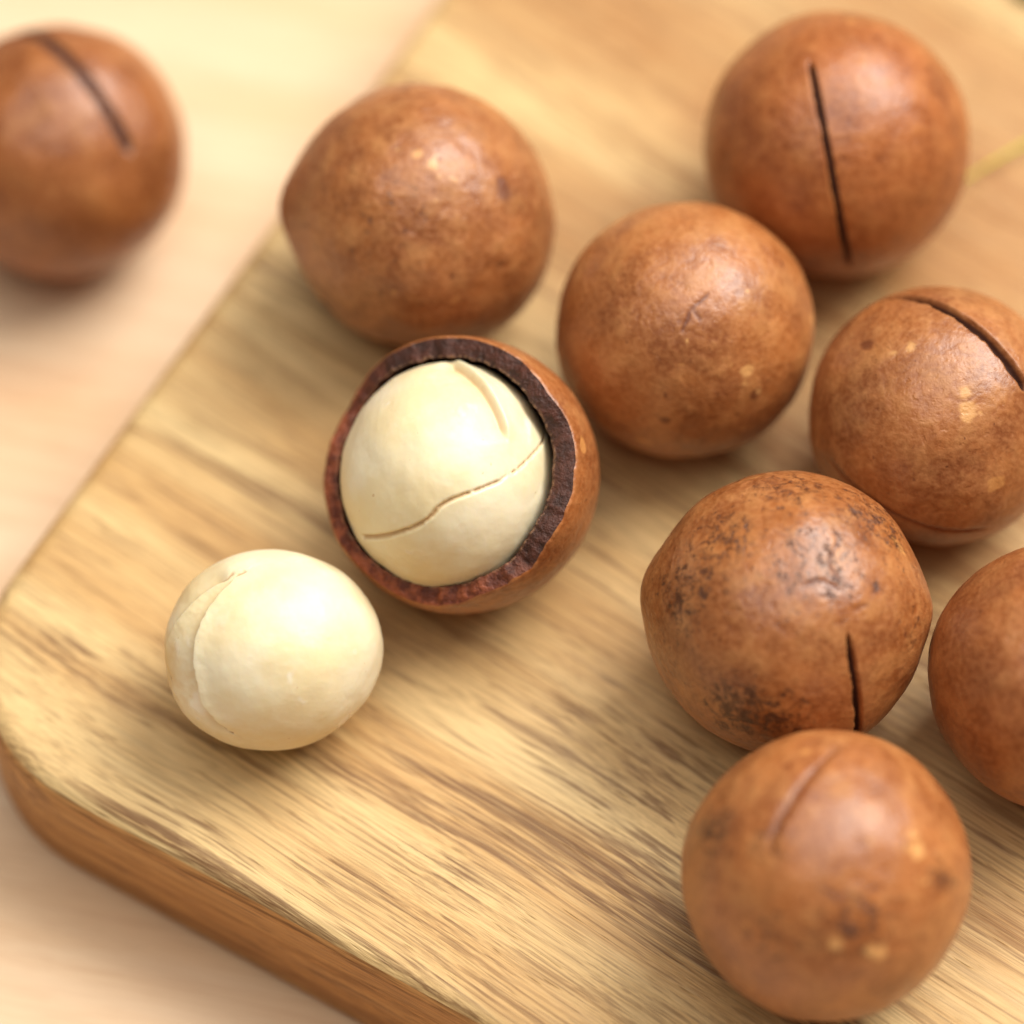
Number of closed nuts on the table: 8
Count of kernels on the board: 2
